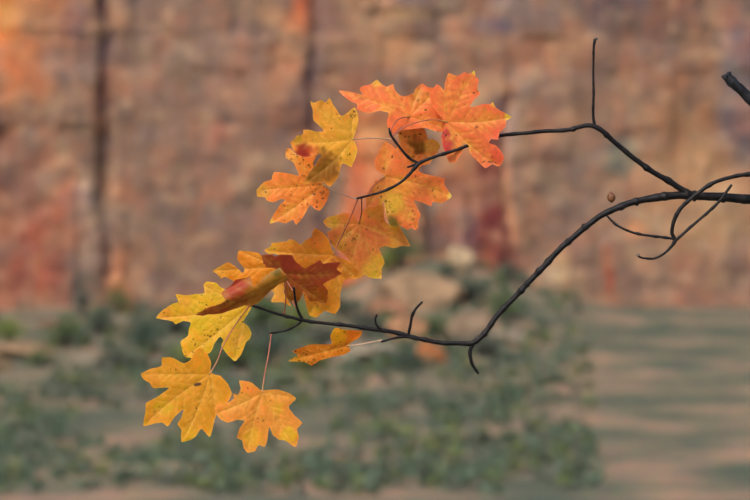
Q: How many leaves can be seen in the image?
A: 15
